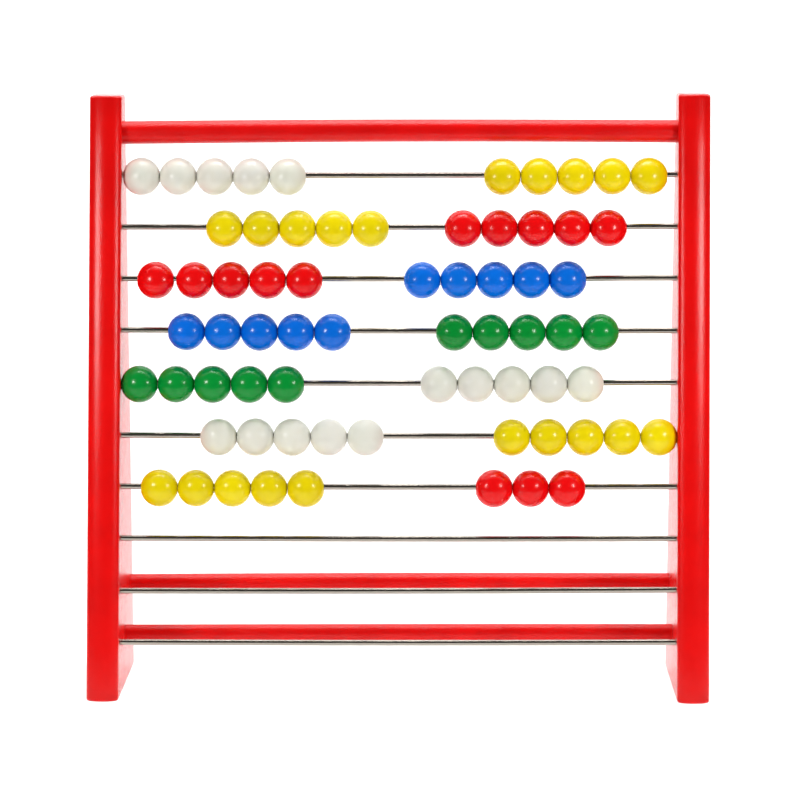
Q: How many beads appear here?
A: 68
